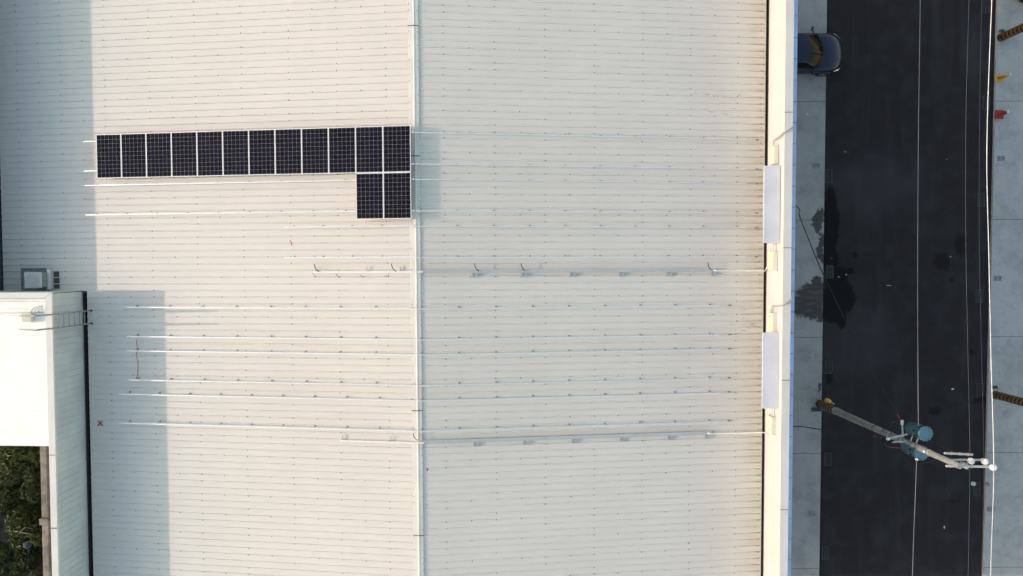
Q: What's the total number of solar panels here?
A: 14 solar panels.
